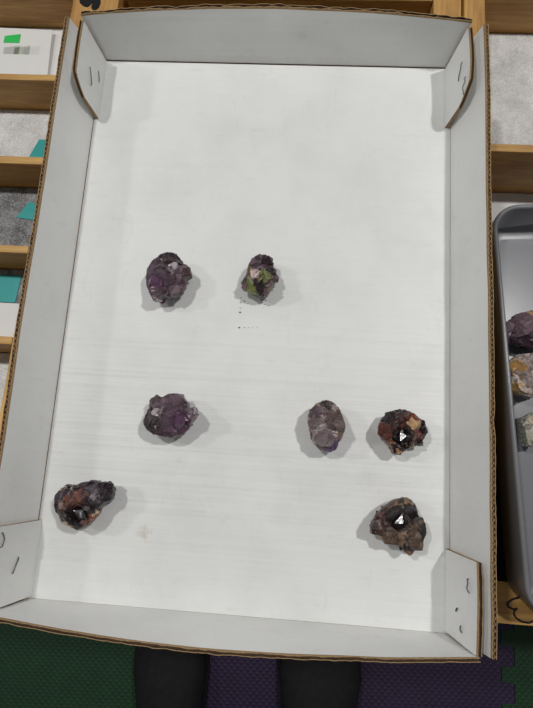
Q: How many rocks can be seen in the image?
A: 10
